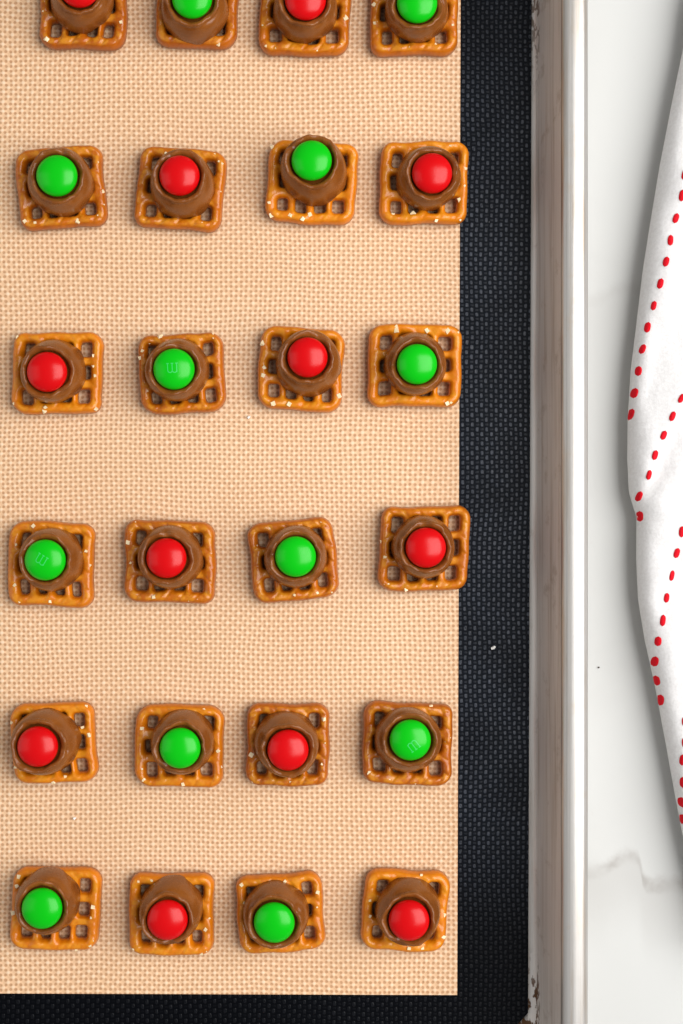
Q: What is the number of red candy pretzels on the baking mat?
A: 12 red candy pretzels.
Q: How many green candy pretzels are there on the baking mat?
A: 12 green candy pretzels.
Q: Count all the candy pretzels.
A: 24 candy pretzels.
